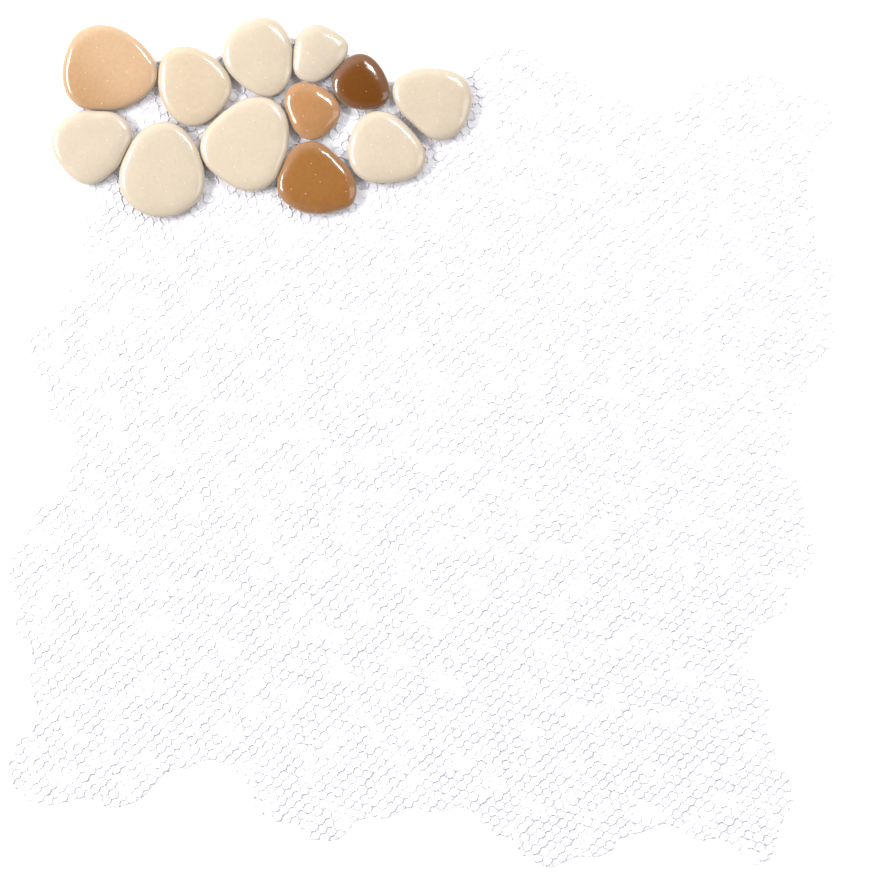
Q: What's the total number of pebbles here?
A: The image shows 12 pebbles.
